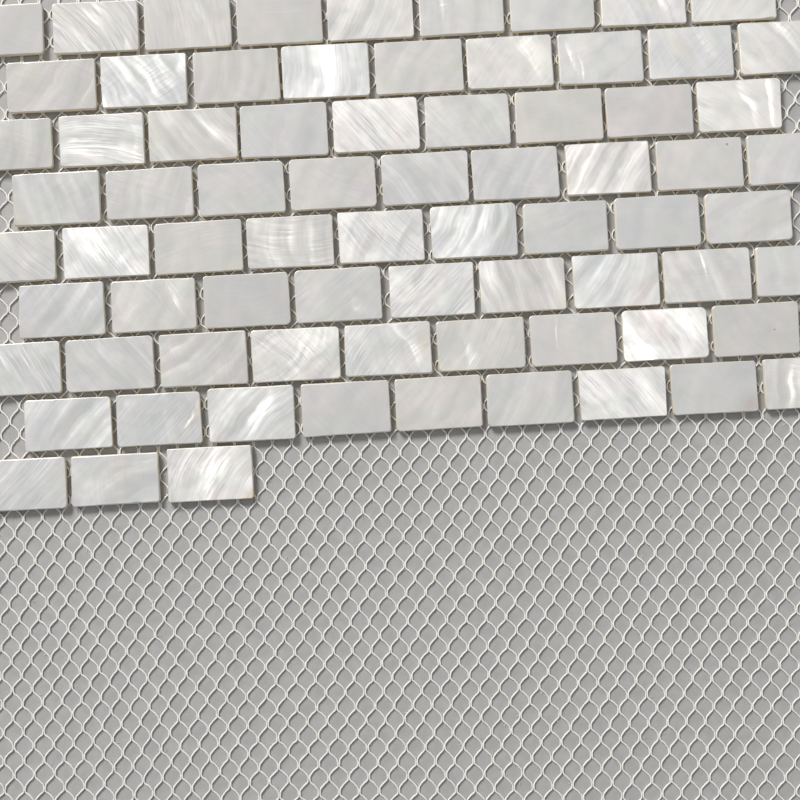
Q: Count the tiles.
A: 75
